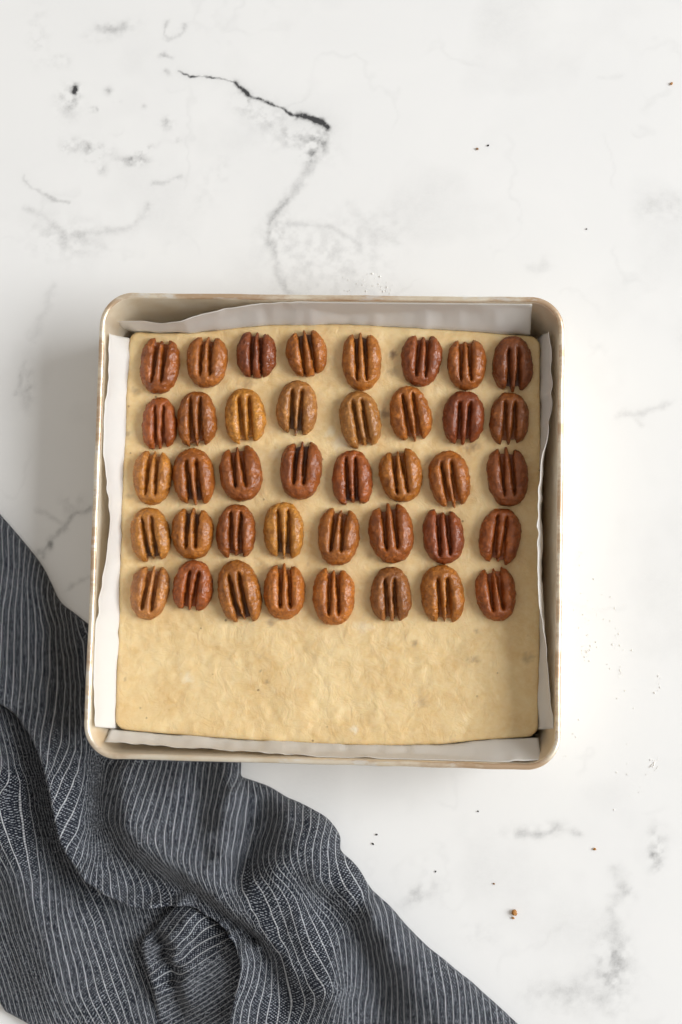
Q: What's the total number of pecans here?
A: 40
